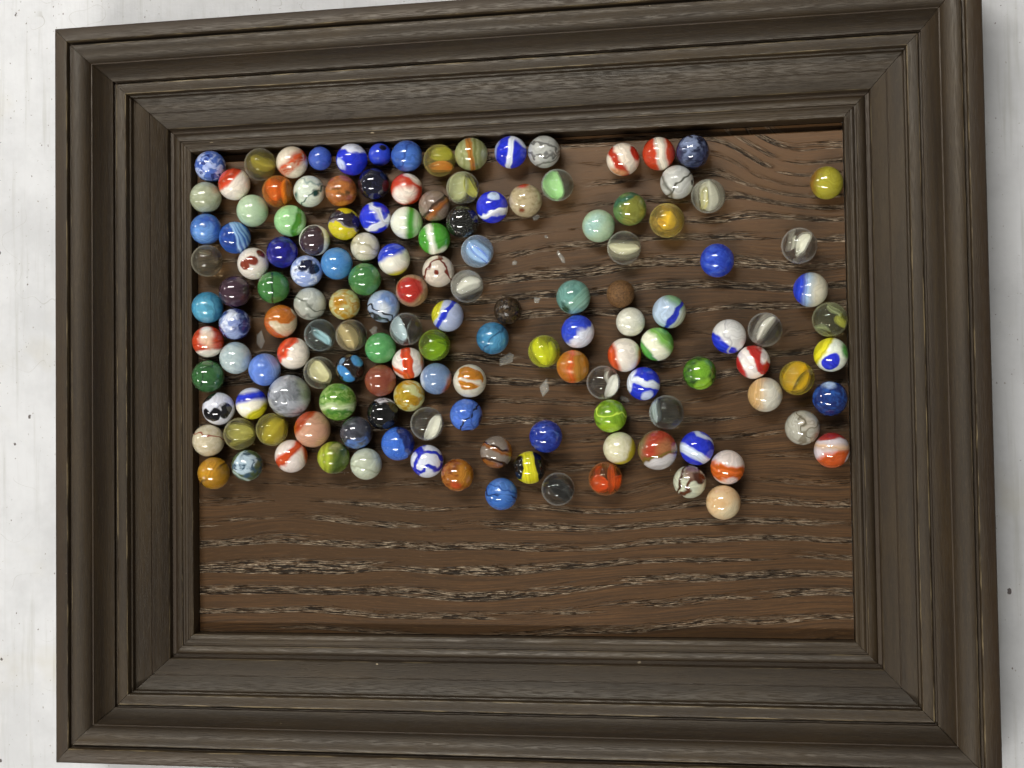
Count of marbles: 142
